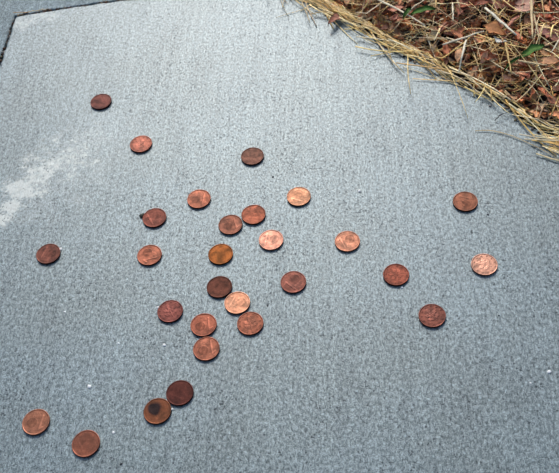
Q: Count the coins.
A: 28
